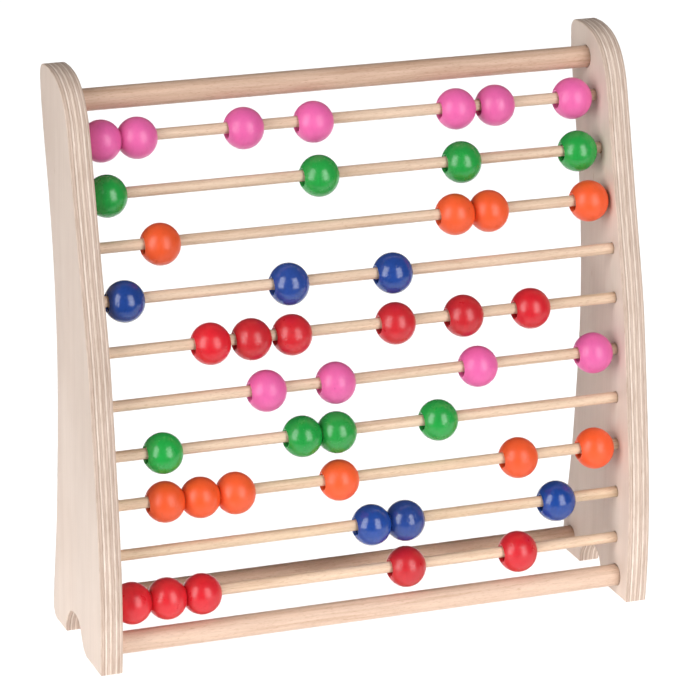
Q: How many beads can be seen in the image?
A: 46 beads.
